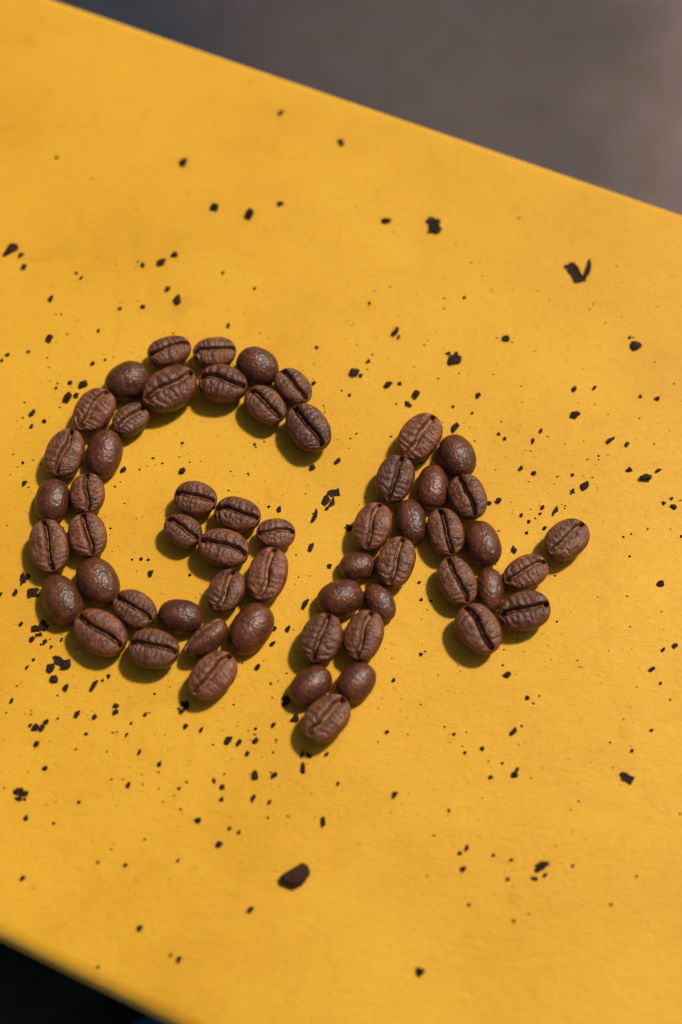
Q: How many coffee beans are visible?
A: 57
